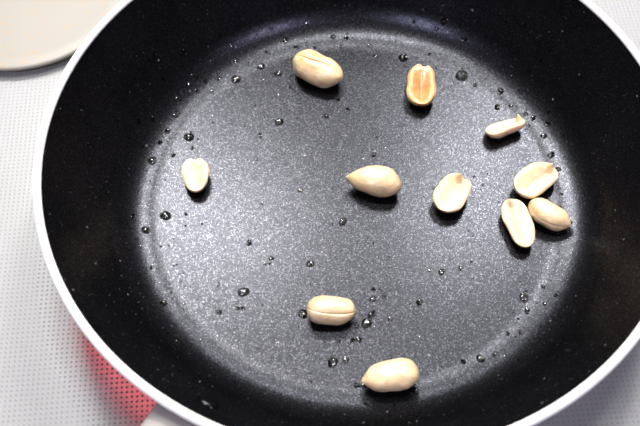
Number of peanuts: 11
